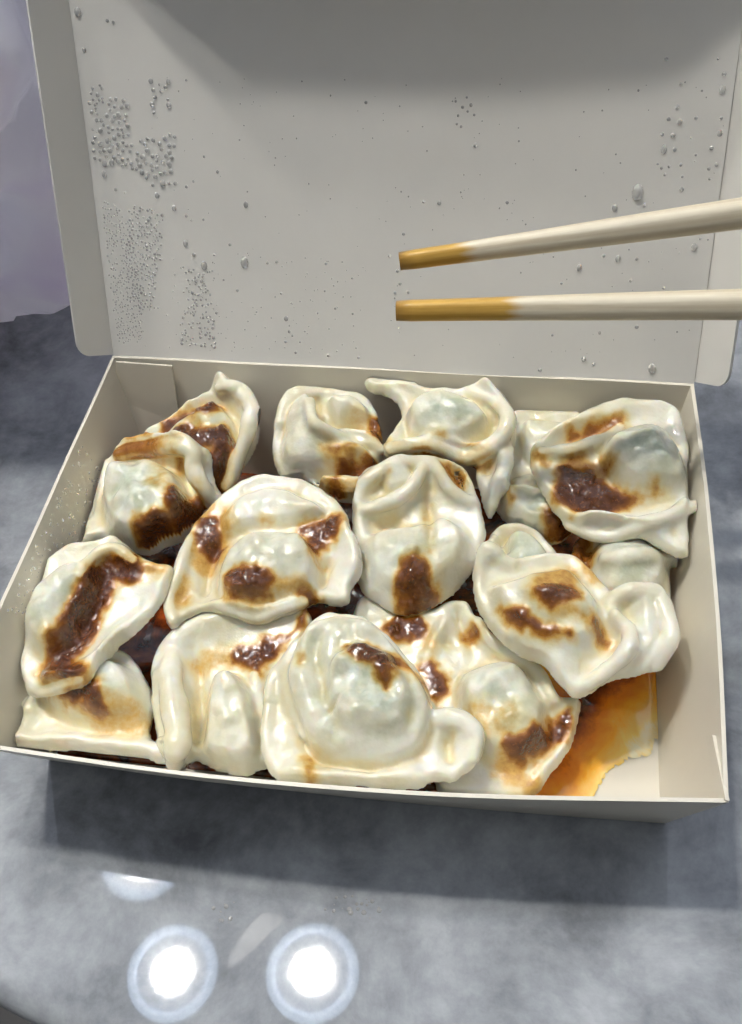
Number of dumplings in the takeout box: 16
